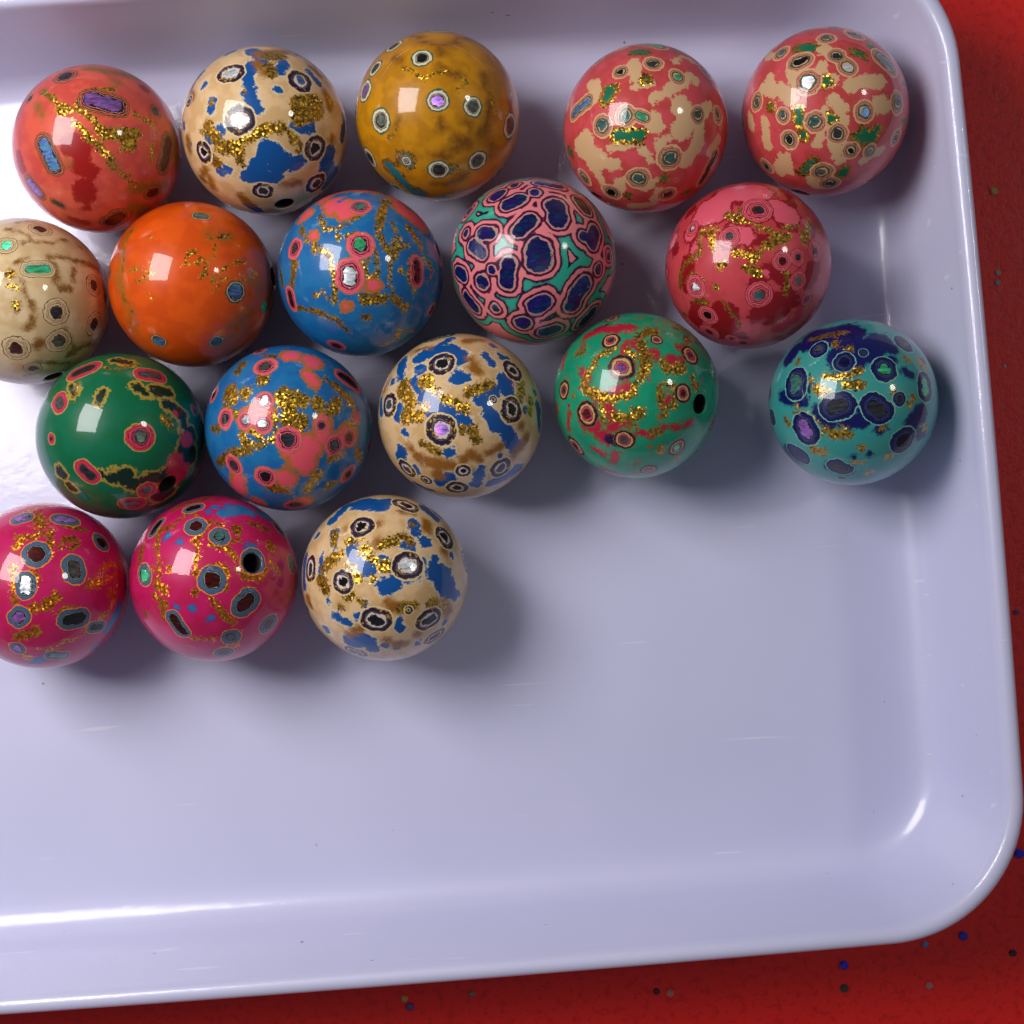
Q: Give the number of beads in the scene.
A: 18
